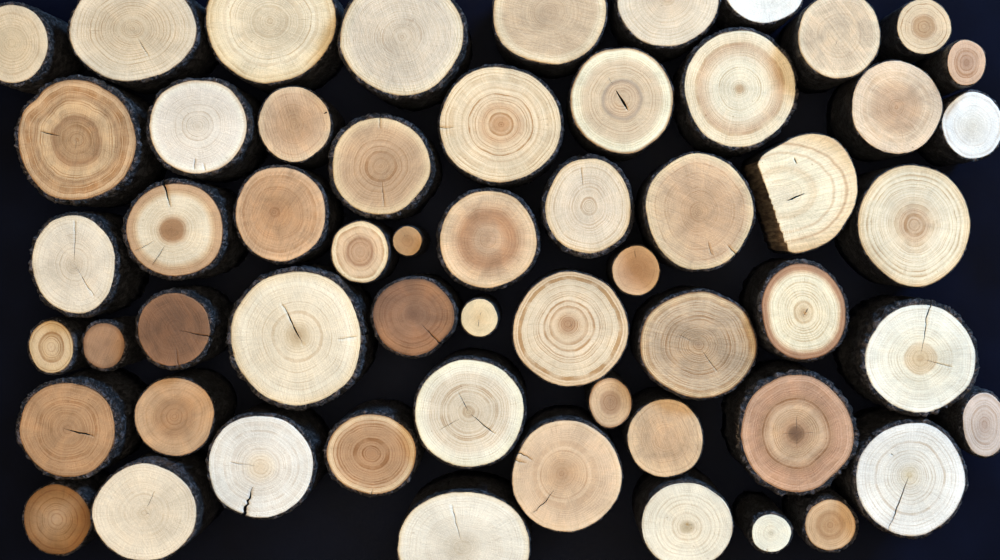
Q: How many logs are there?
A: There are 57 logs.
